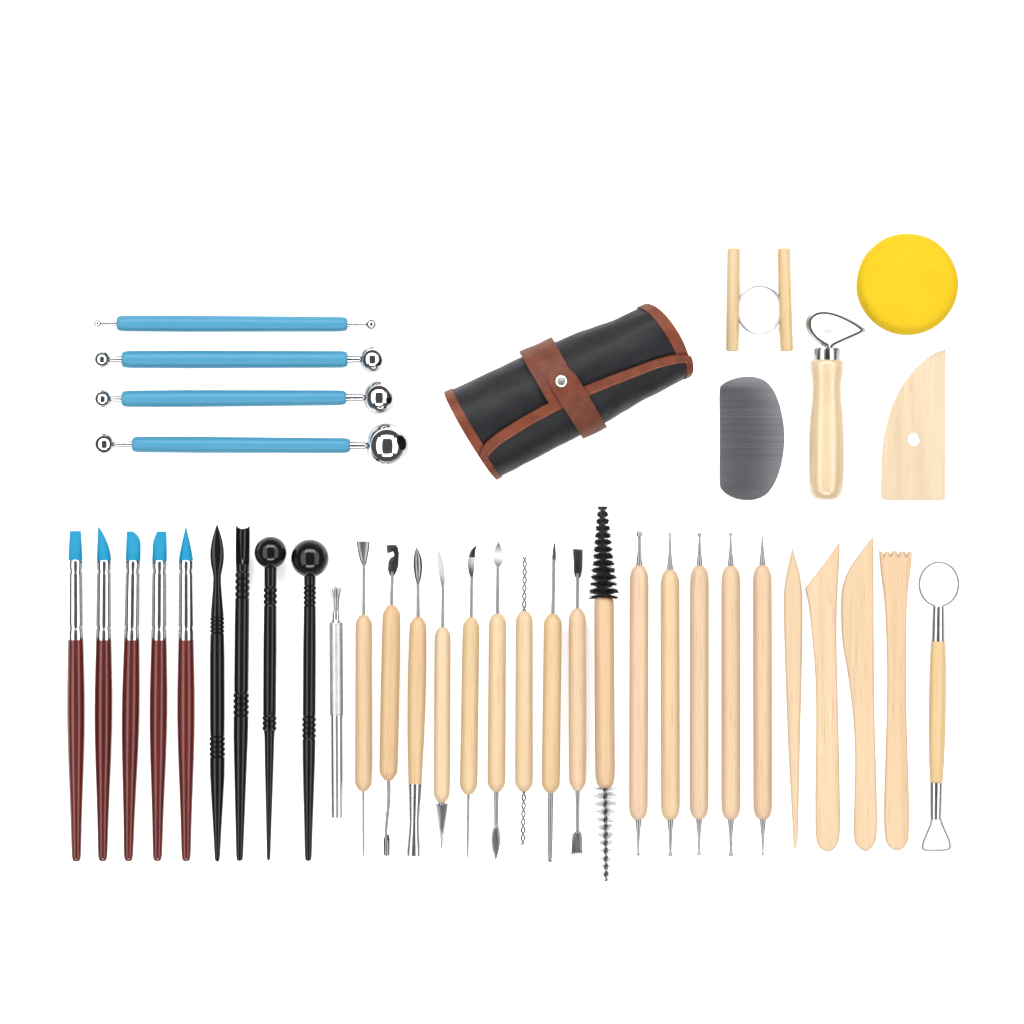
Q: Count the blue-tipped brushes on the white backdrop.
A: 5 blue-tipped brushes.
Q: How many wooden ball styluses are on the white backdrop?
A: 5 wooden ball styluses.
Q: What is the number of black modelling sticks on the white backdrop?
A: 4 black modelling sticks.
